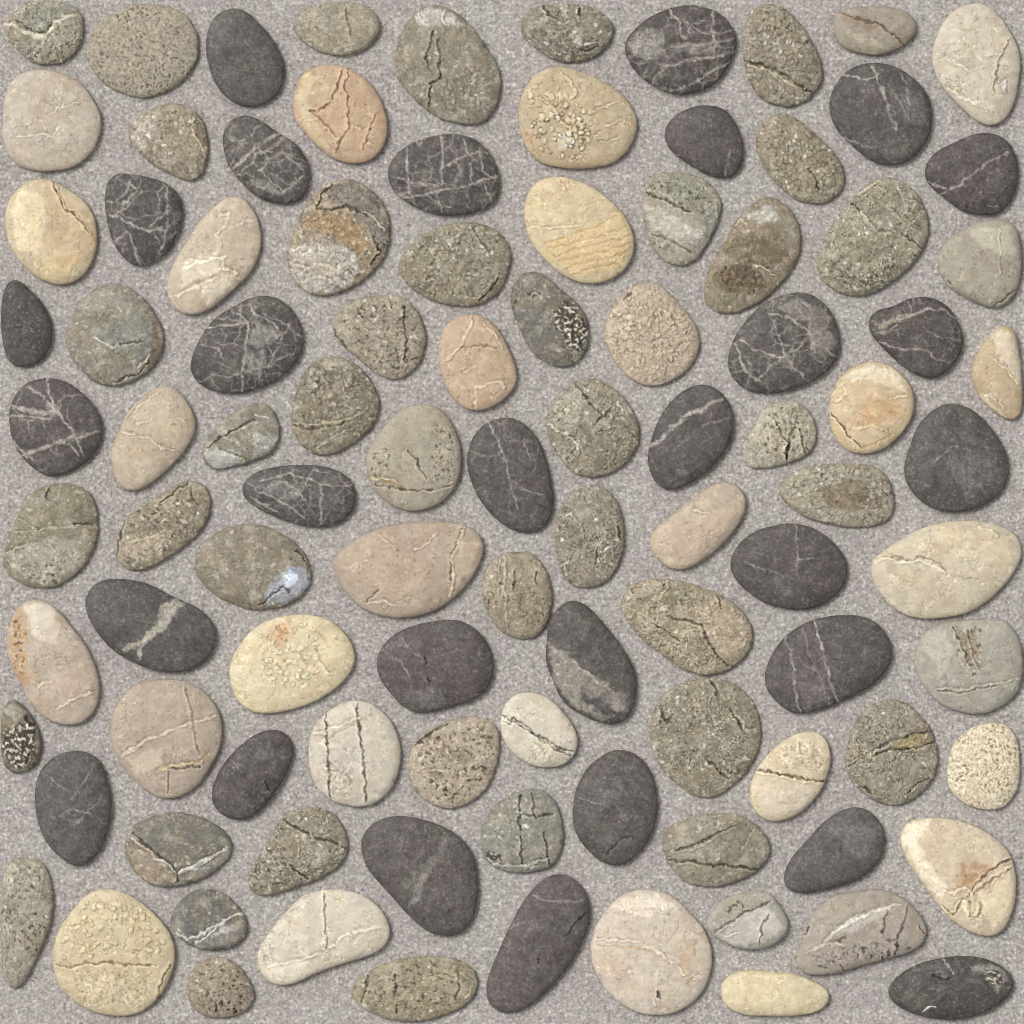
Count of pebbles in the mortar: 101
